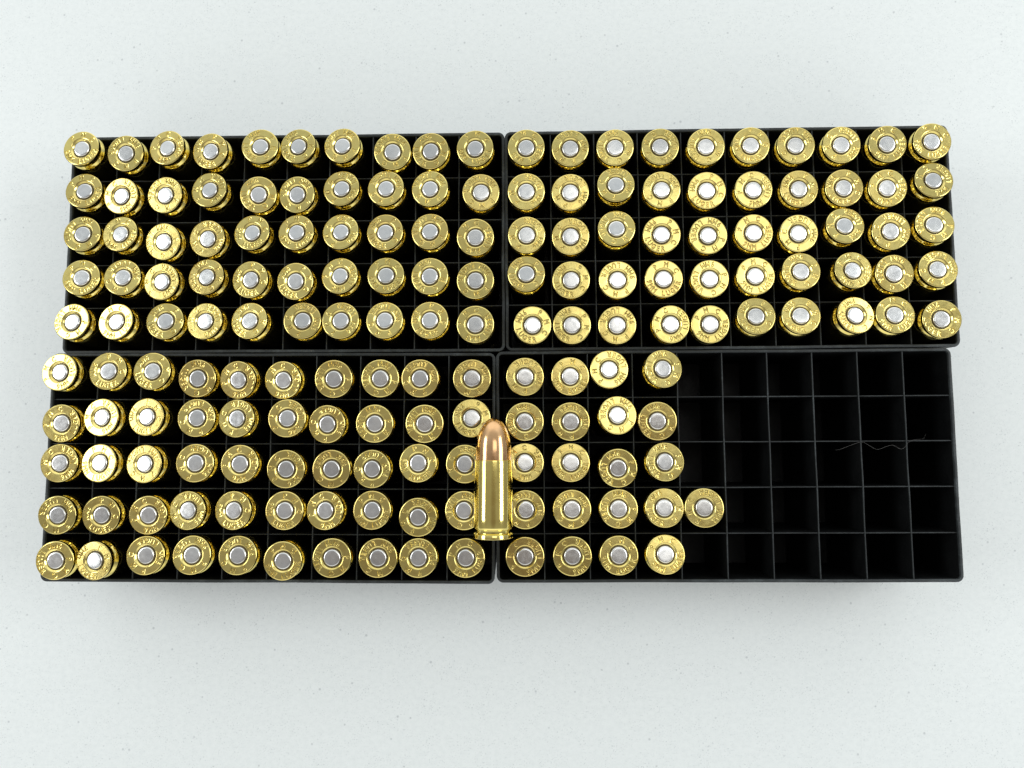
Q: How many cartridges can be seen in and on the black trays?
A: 172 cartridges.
